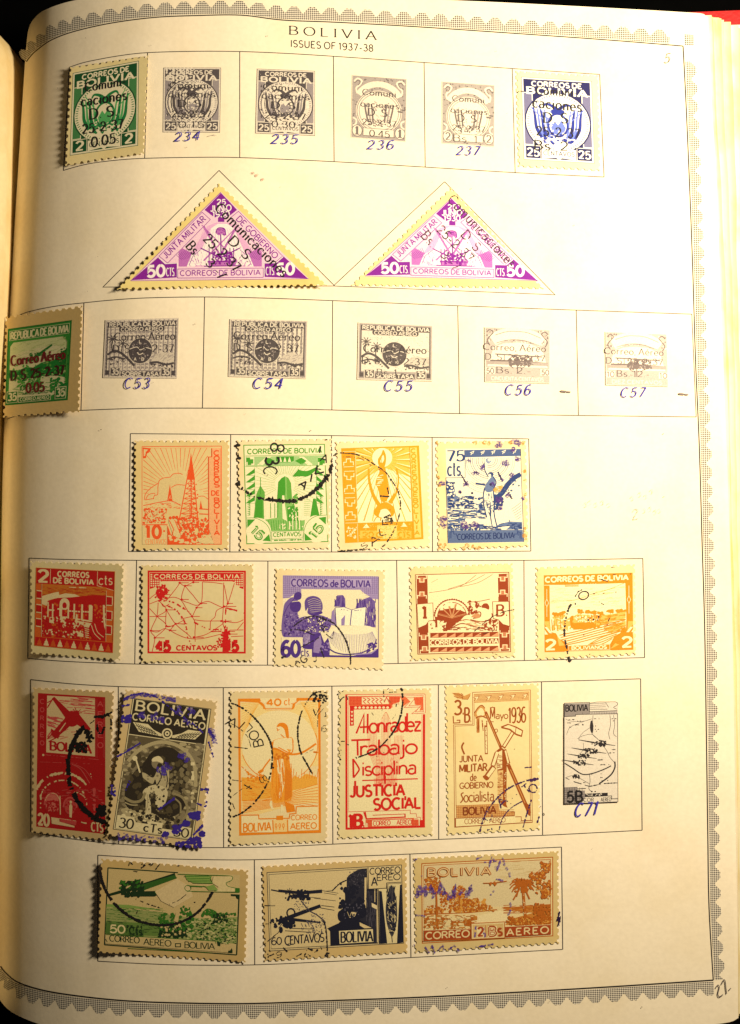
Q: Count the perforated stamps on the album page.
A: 22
